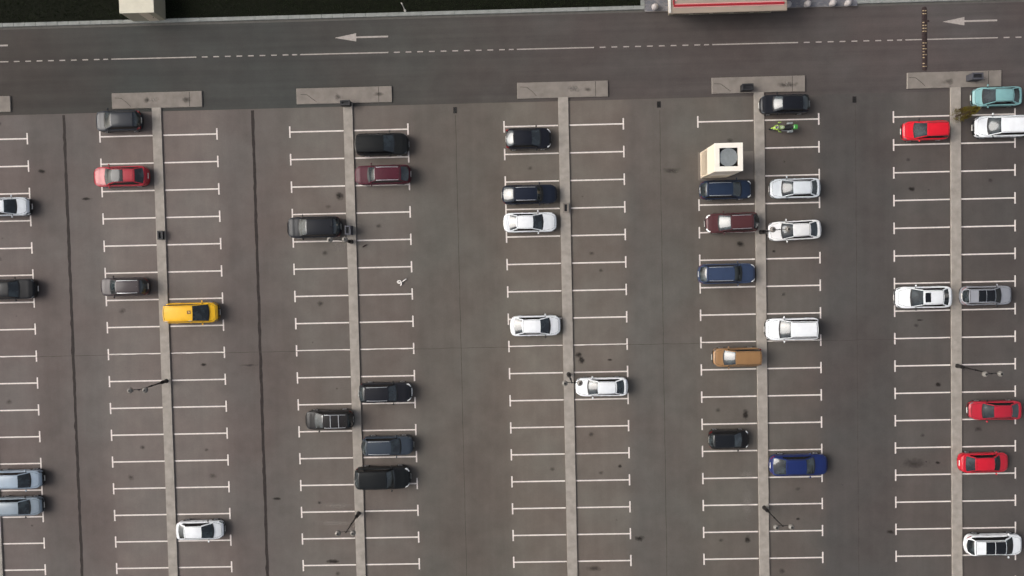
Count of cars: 39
